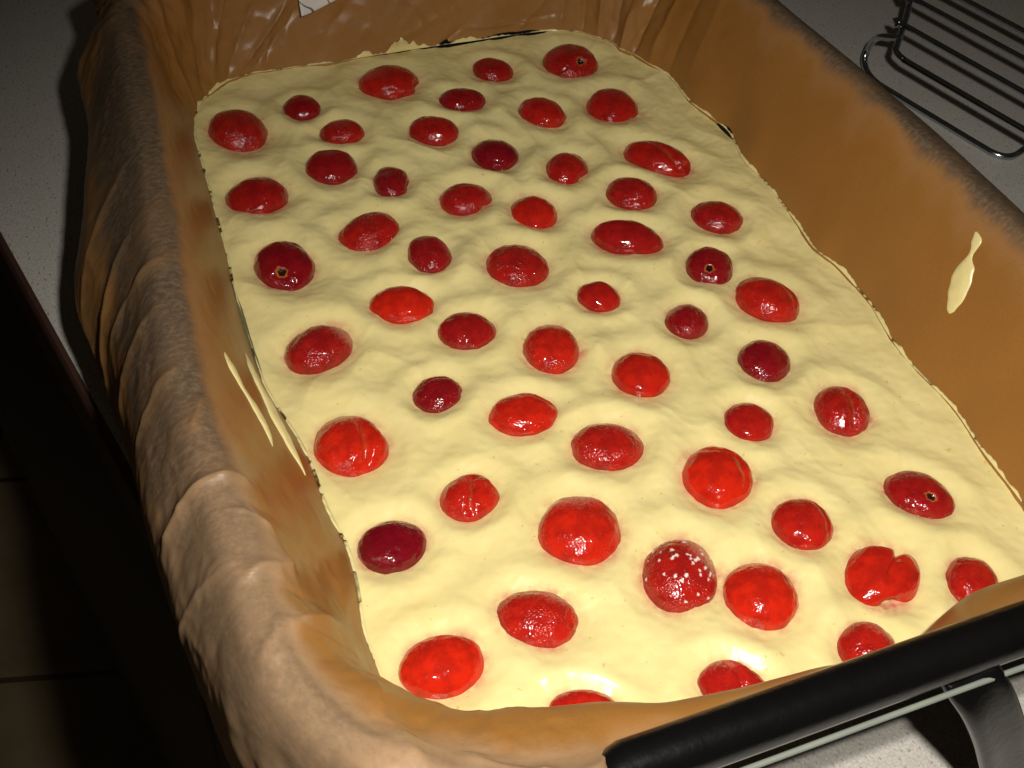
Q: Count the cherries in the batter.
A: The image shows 56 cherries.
